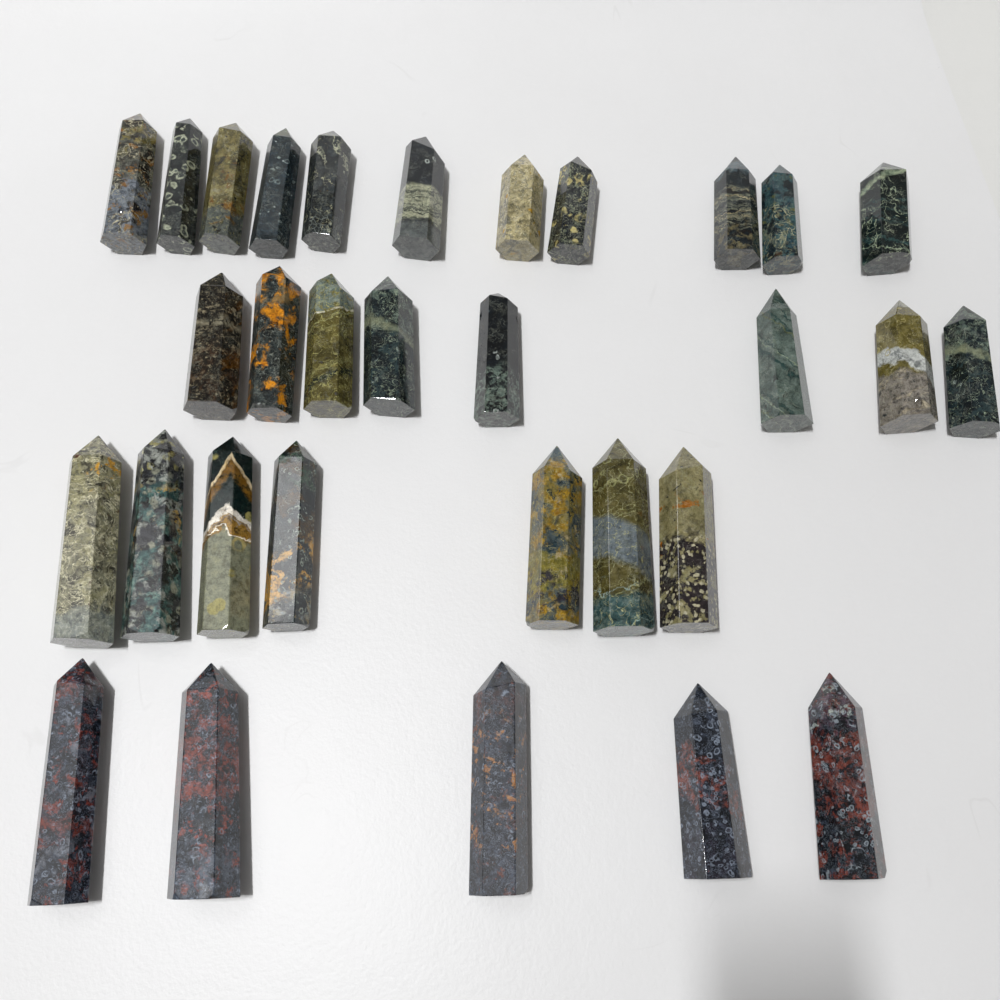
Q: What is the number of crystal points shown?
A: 31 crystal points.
